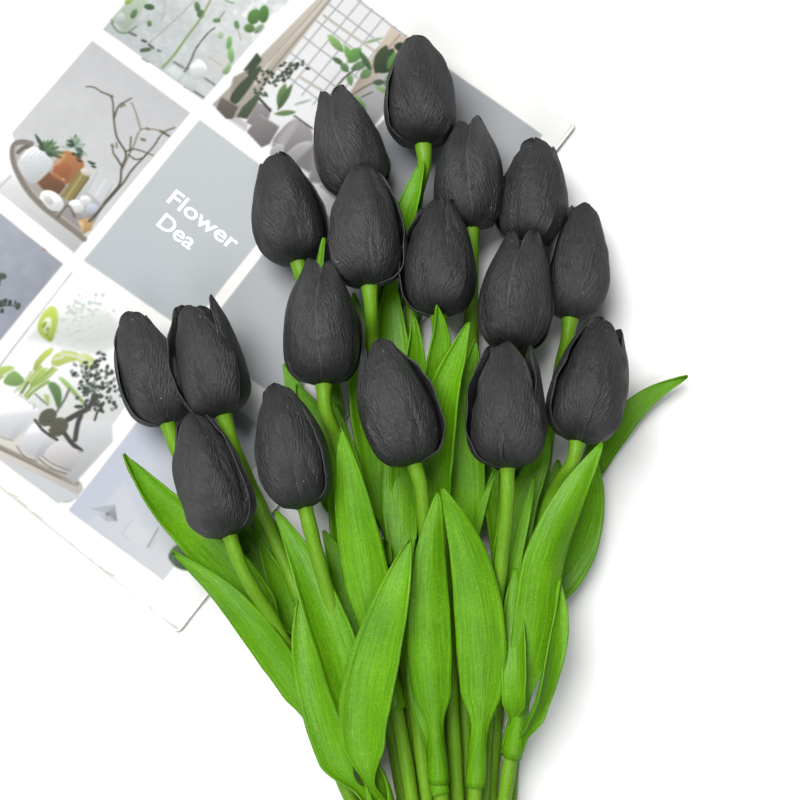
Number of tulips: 17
